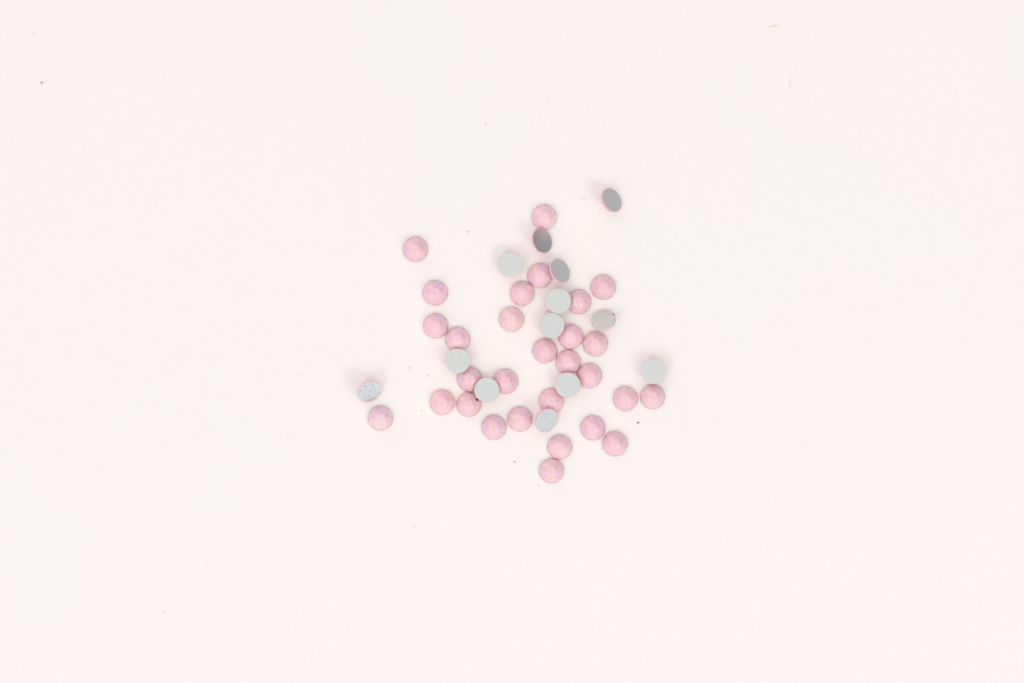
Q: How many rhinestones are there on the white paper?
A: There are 42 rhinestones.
